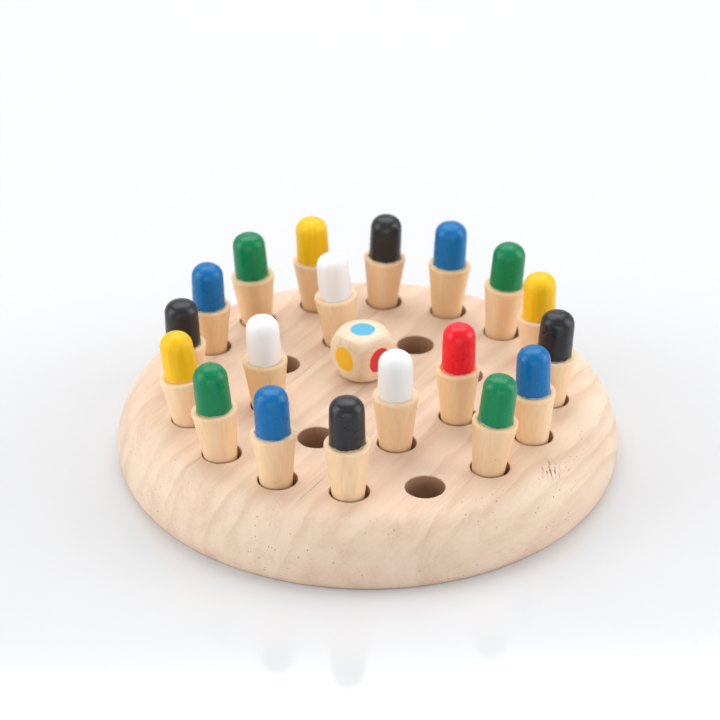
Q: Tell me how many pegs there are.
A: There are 19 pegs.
